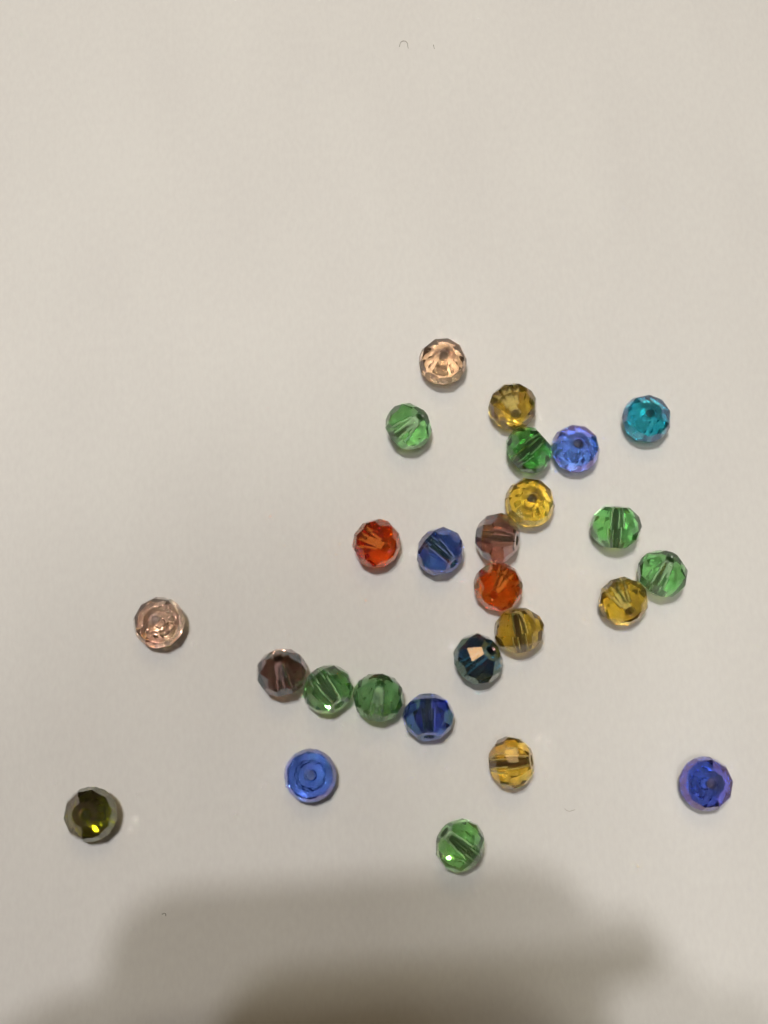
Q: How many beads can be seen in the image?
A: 26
